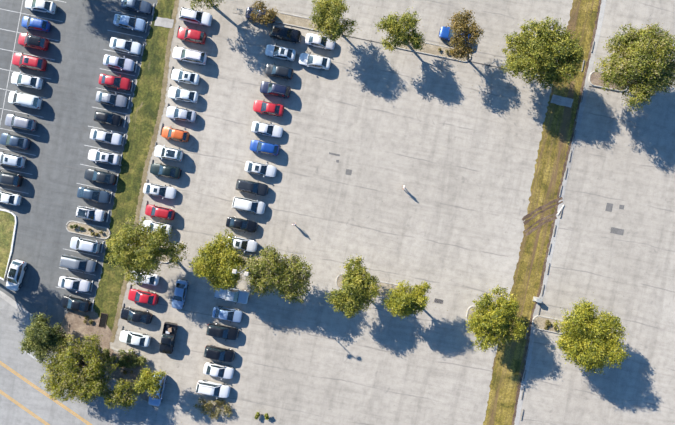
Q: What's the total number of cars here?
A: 69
